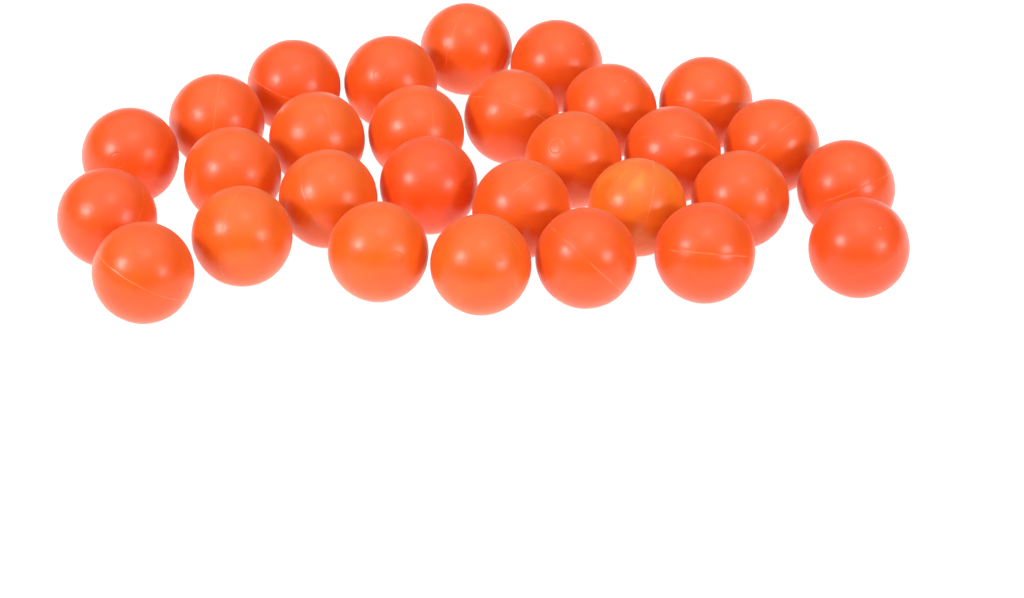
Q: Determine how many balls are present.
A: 29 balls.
